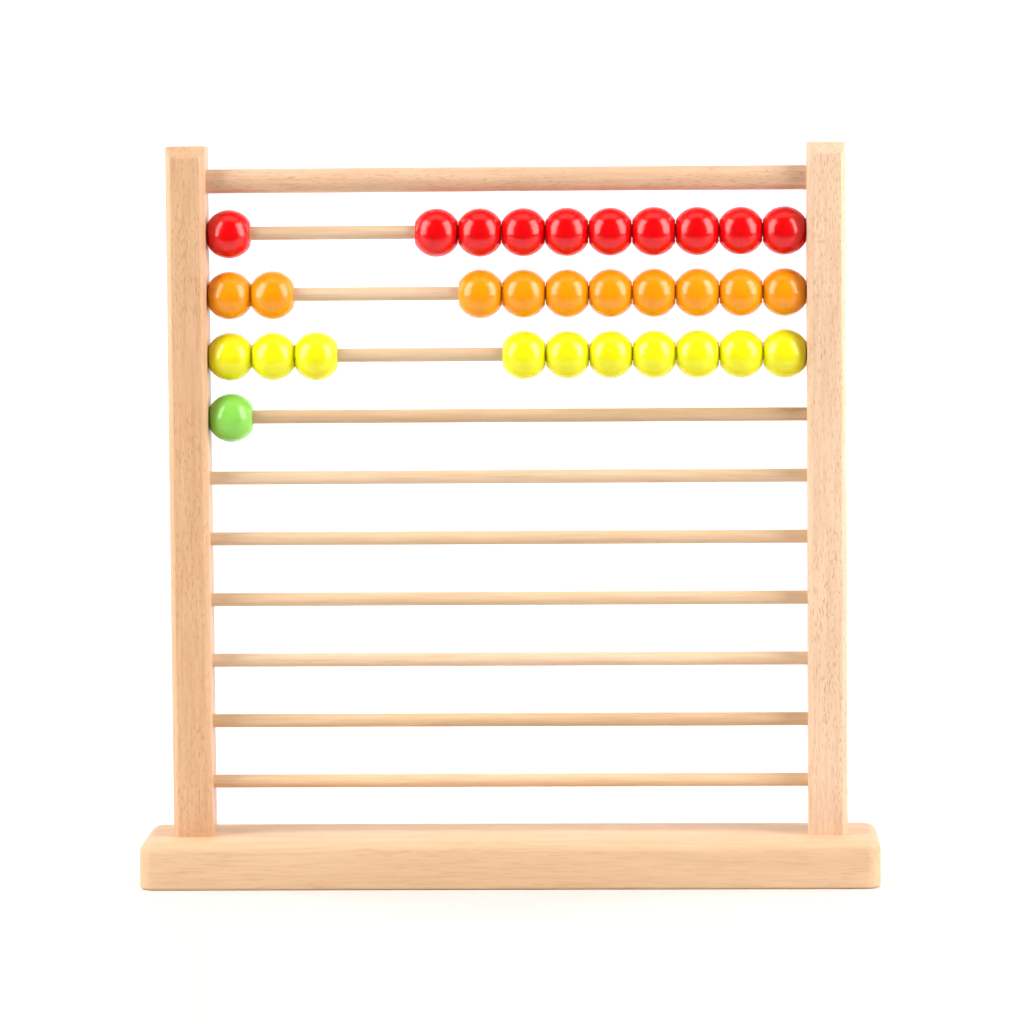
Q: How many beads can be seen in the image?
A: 31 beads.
